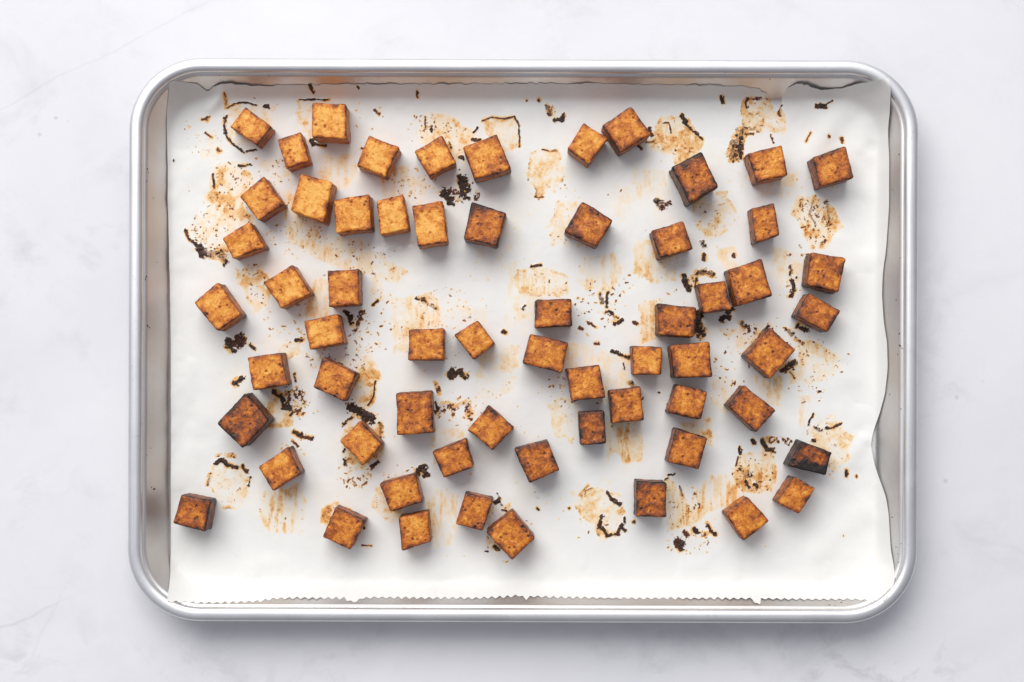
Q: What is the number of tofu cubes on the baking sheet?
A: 62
